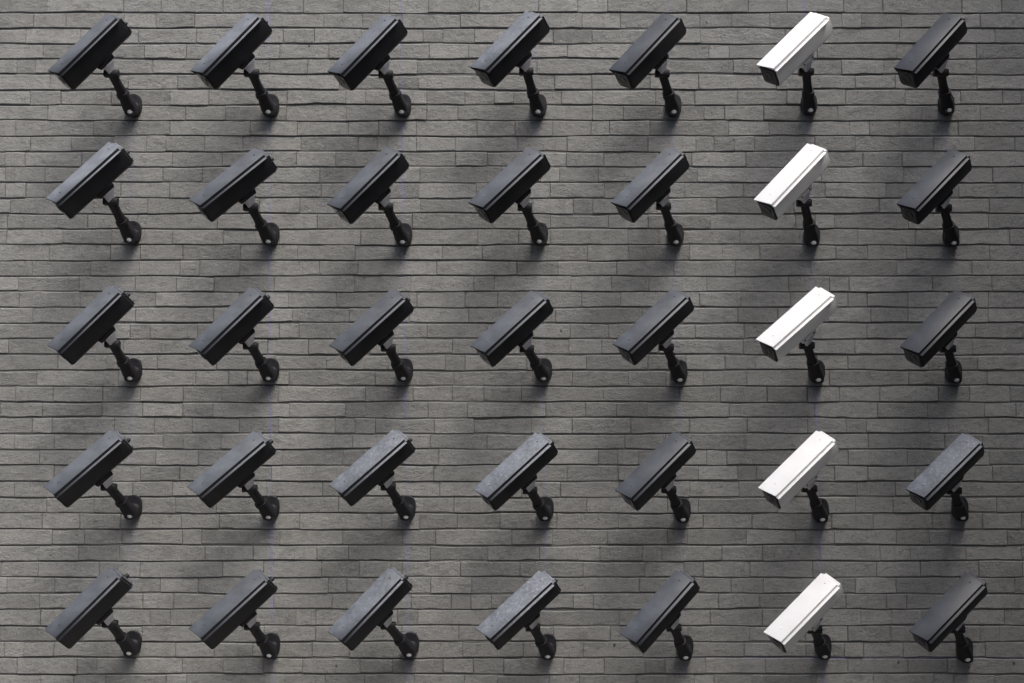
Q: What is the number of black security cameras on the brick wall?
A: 30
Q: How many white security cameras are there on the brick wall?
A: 5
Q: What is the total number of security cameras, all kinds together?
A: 35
